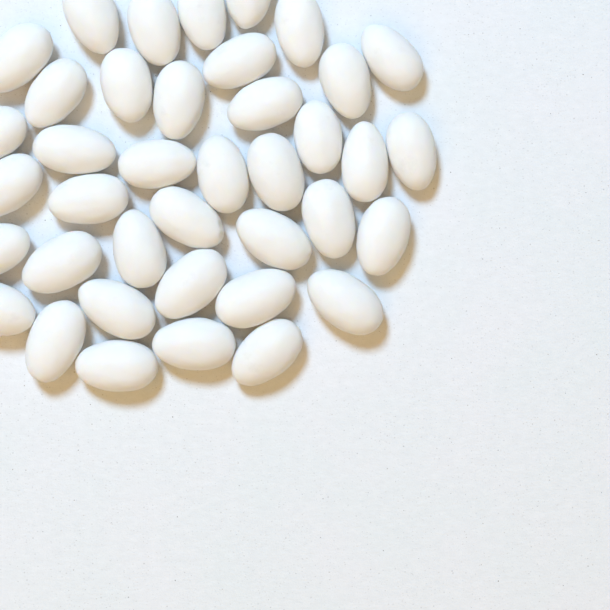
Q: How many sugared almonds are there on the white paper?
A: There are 39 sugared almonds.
